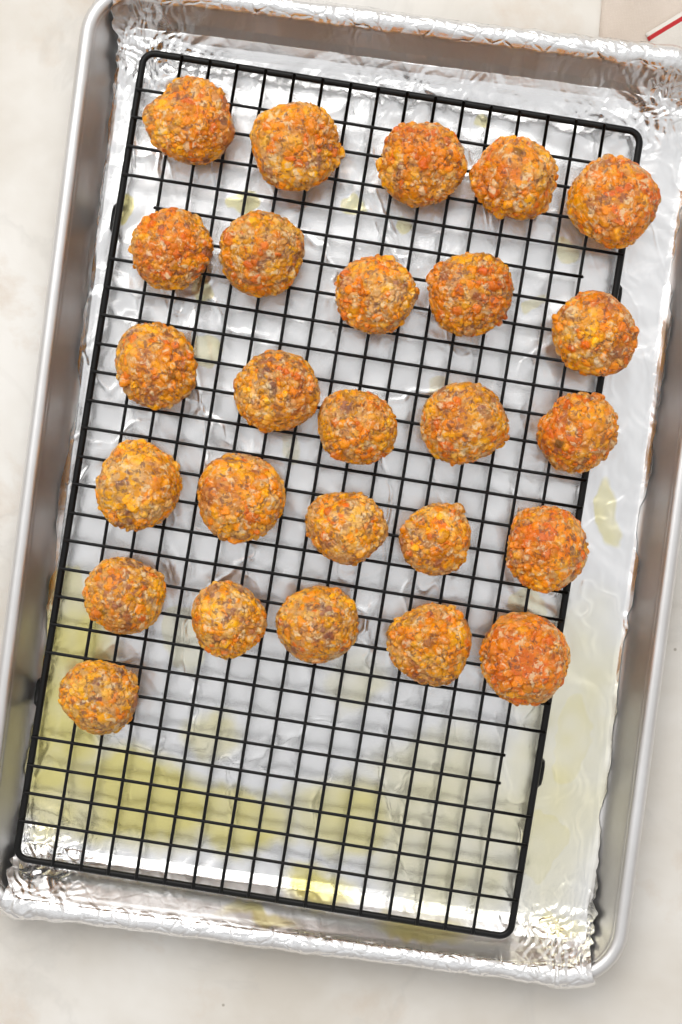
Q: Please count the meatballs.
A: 26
